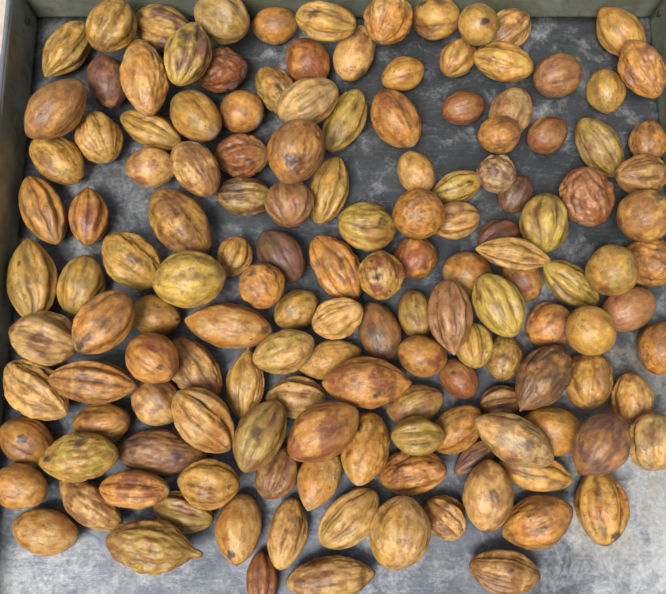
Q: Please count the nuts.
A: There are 147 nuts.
